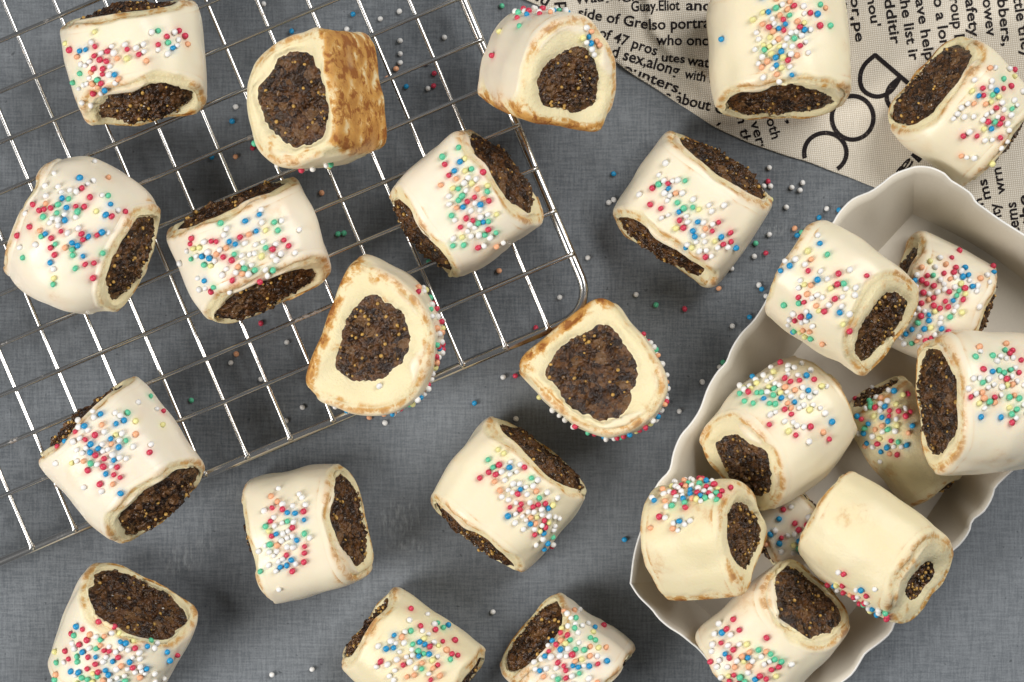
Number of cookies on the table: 26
